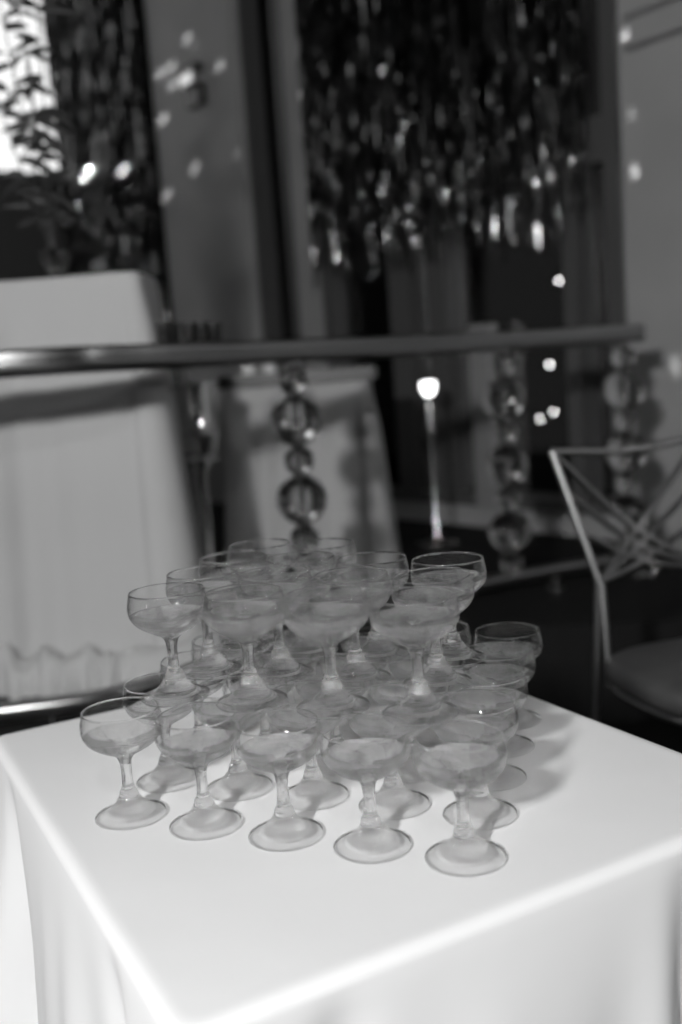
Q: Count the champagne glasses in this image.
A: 39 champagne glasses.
